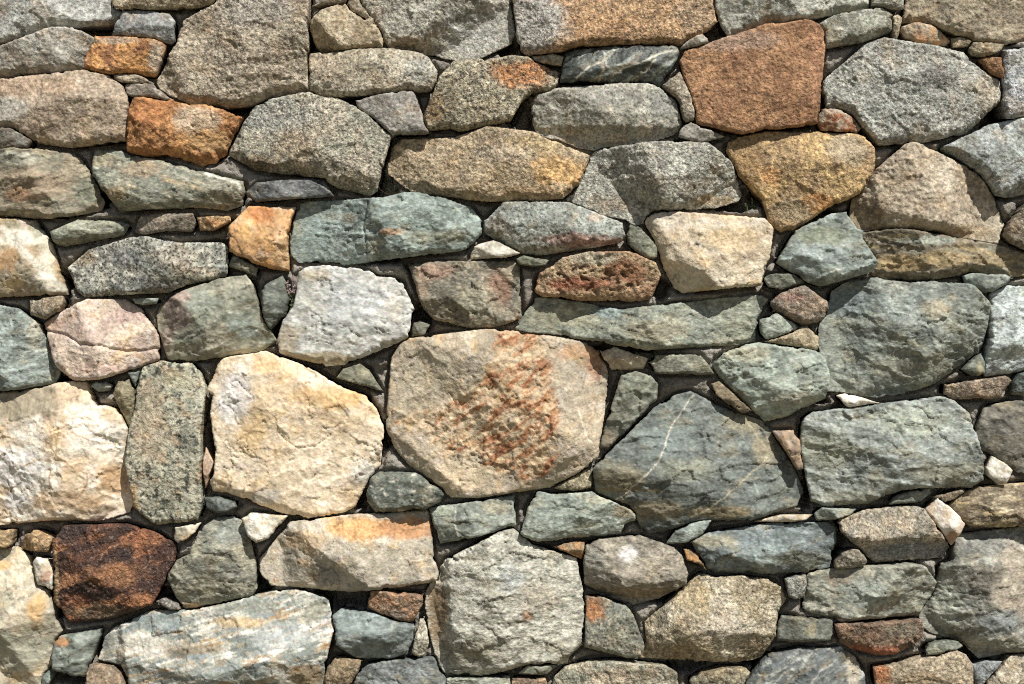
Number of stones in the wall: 160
